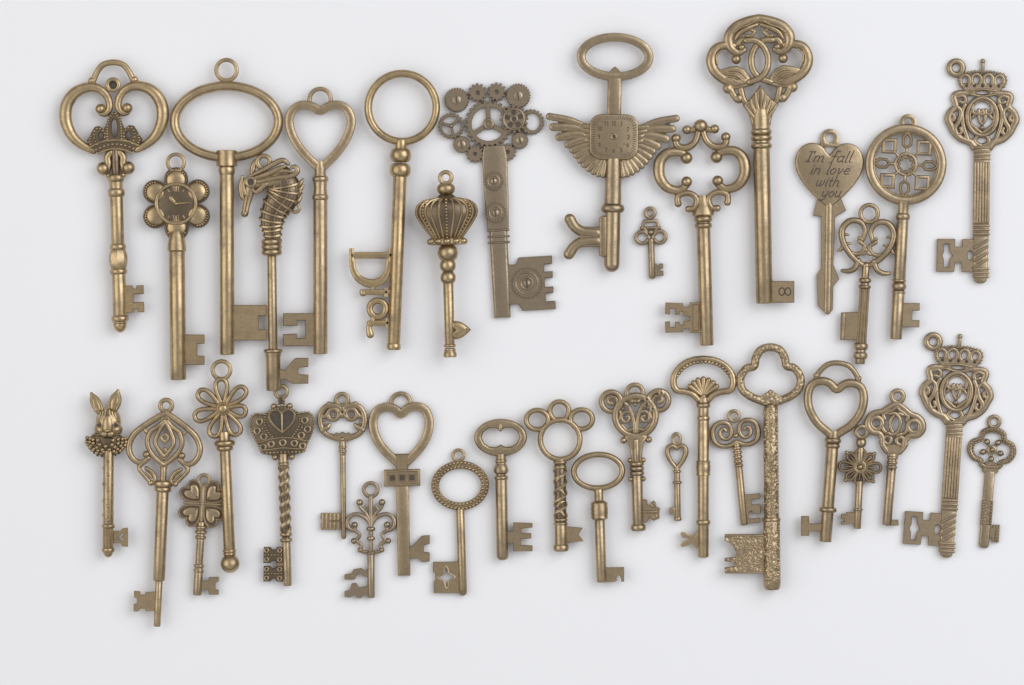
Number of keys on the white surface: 38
